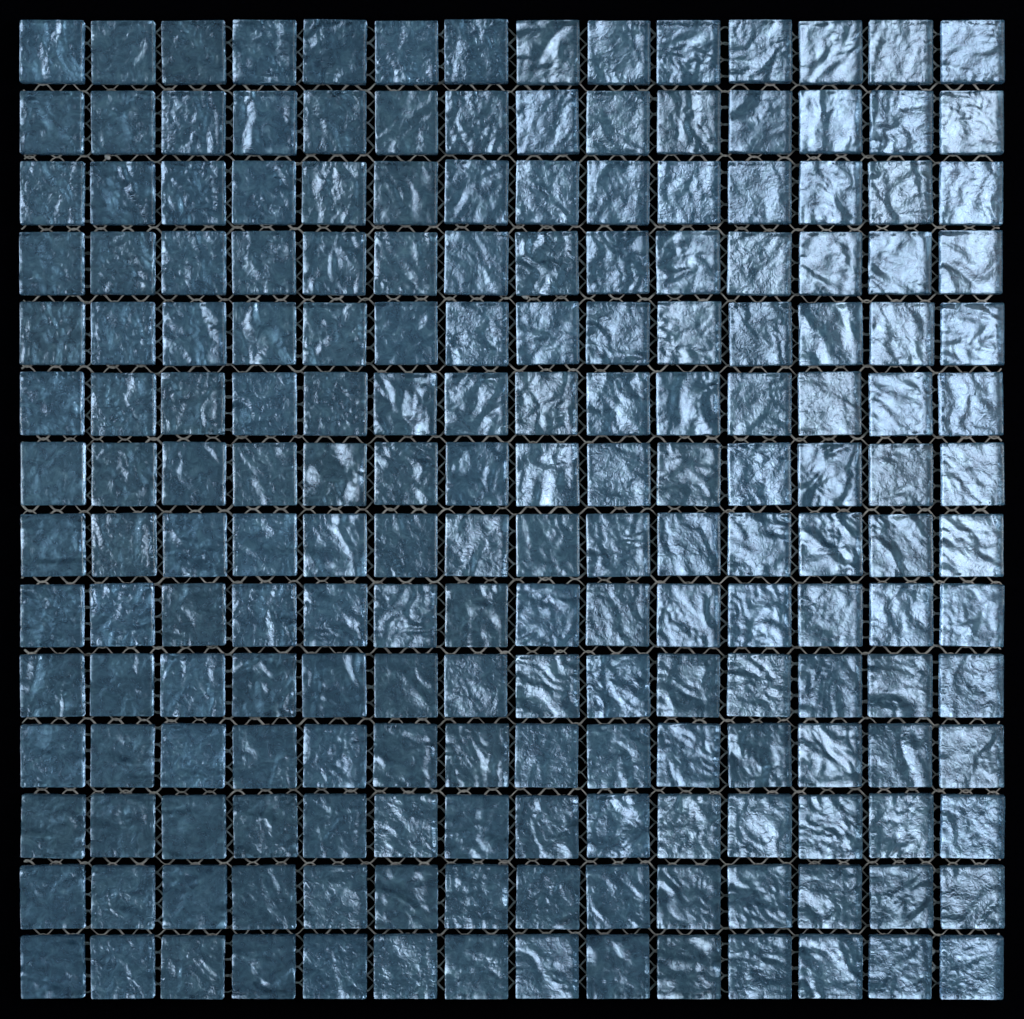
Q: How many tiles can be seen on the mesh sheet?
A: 196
